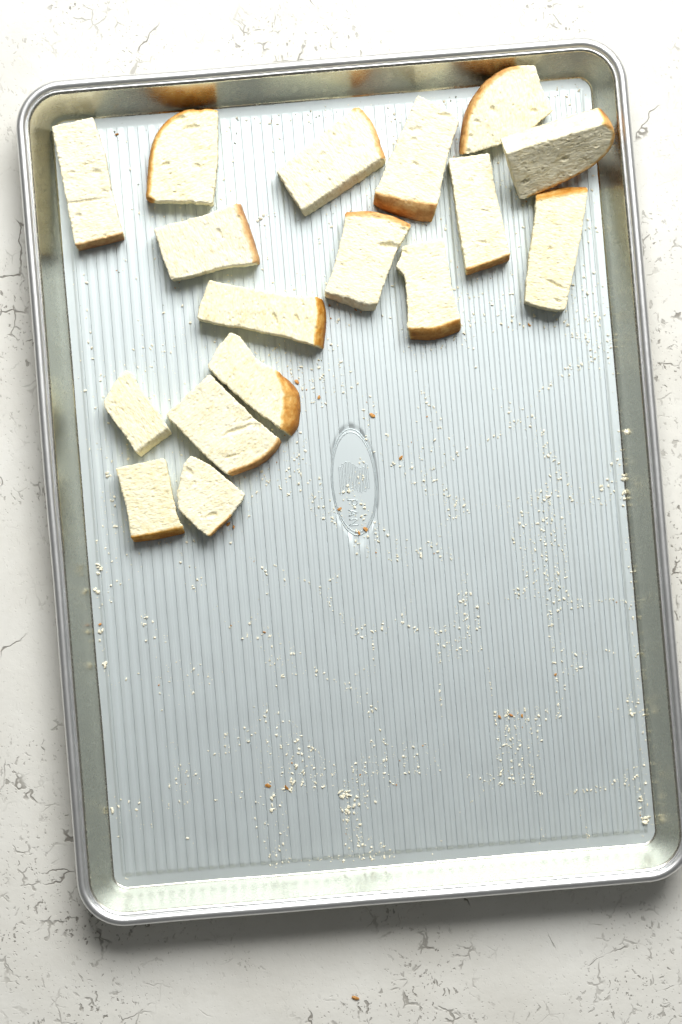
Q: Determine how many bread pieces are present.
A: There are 17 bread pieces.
